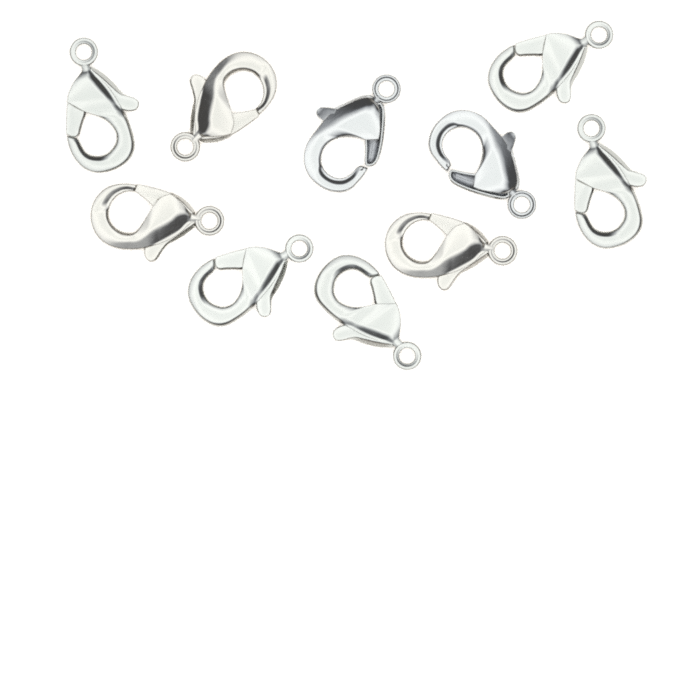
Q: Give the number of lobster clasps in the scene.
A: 10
